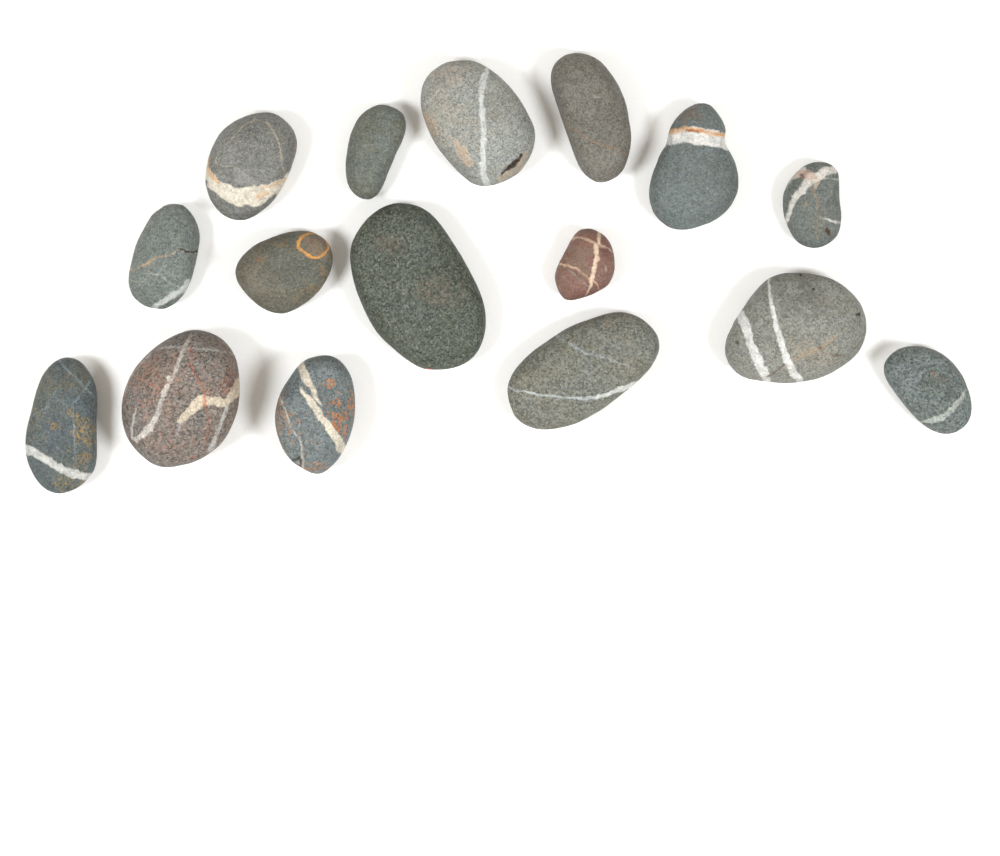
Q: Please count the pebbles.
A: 16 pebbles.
